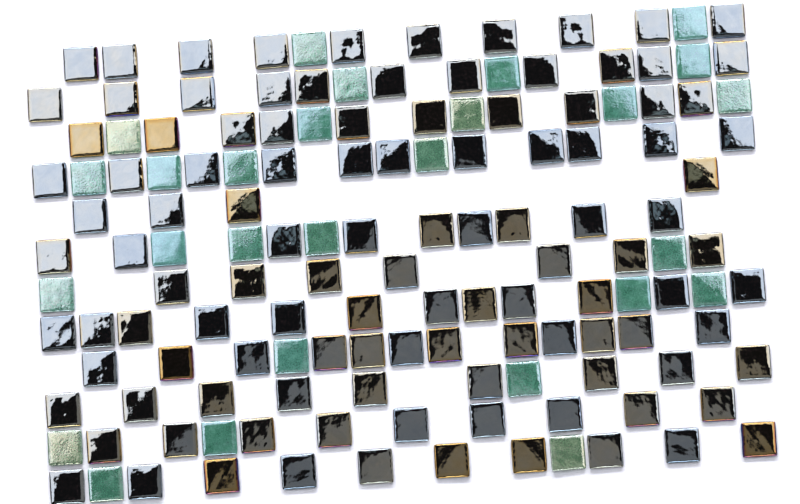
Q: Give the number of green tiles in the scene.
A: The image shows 27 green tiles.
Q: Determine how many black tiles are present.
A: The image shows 114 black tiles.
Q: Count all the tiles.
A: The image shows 141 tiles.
